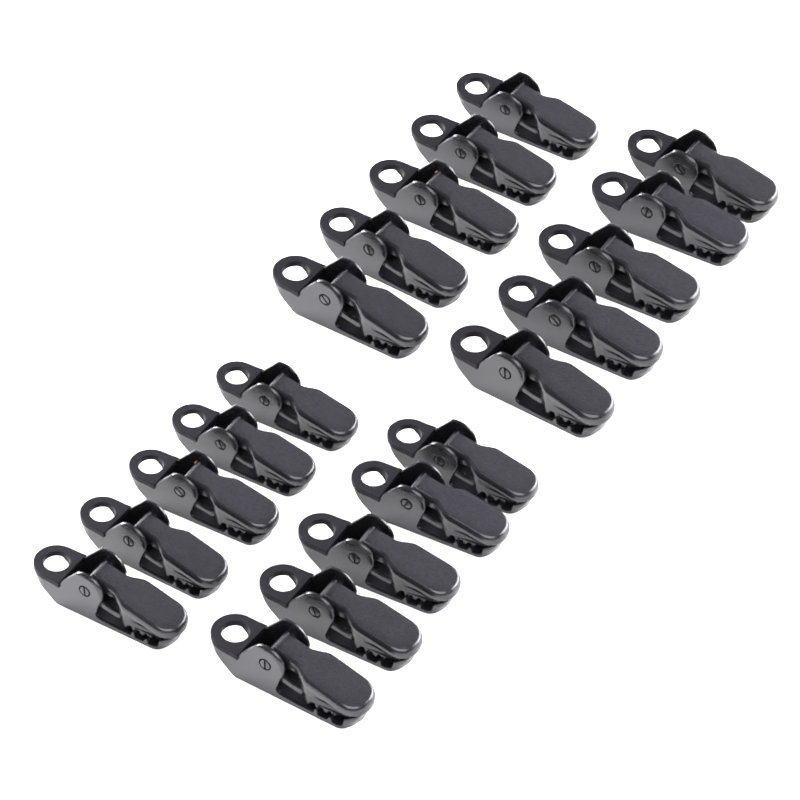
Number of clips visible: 20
